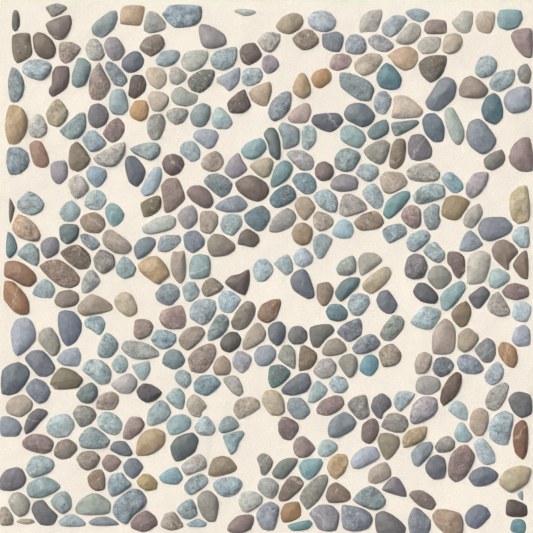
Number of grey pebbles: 89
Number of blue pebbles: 178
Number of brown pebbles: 132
